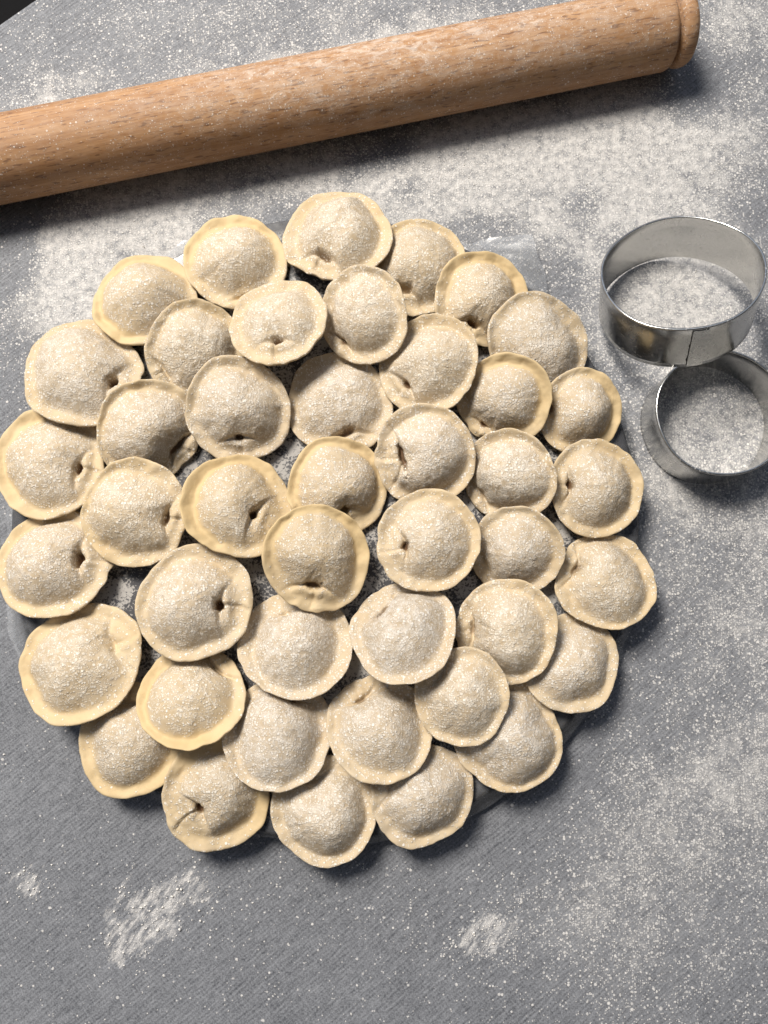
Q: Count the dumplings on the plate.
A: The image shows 43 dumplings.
